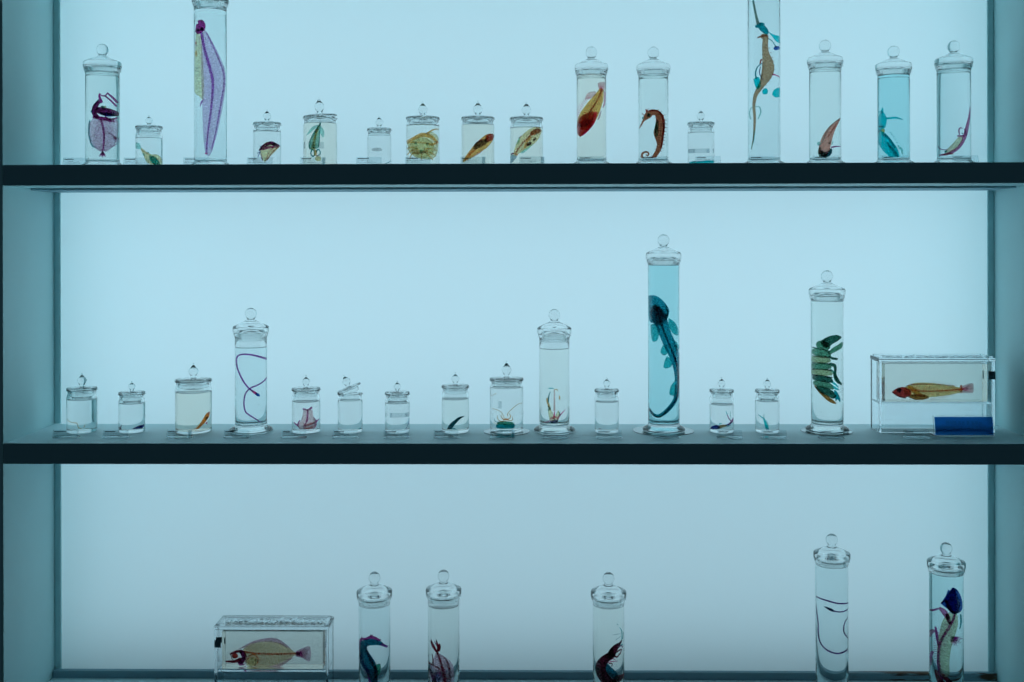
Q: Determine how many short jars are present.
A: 19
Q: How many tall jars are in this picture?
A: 17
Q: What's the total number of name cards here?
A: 32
